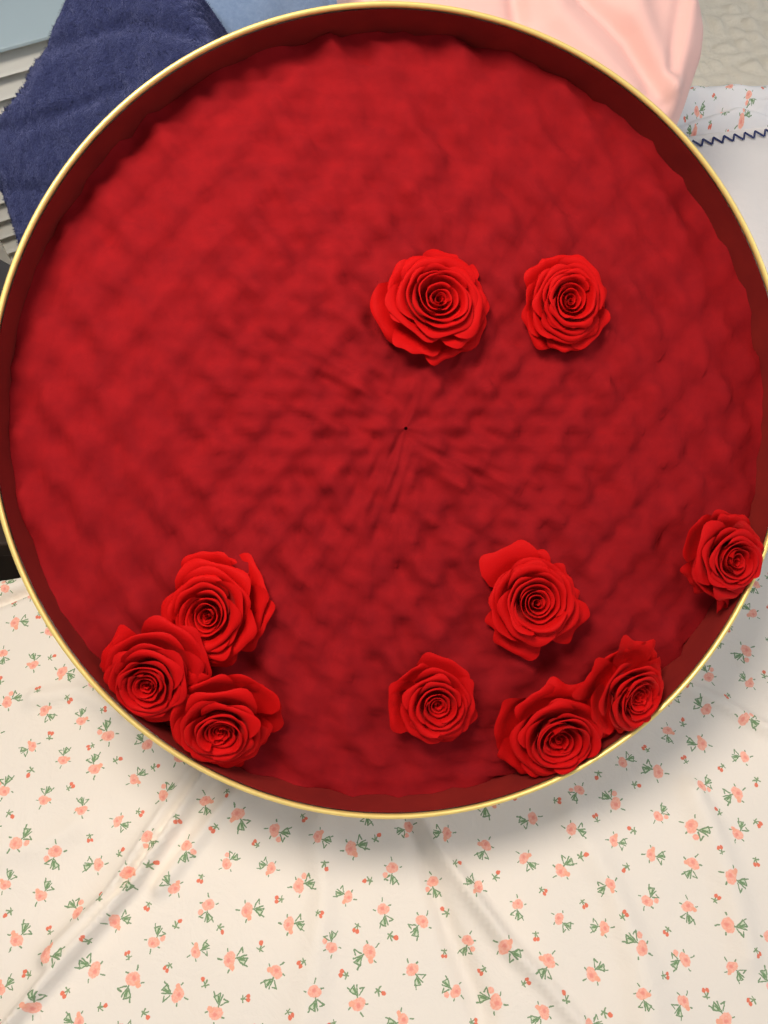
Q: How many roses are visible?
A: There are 10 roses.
